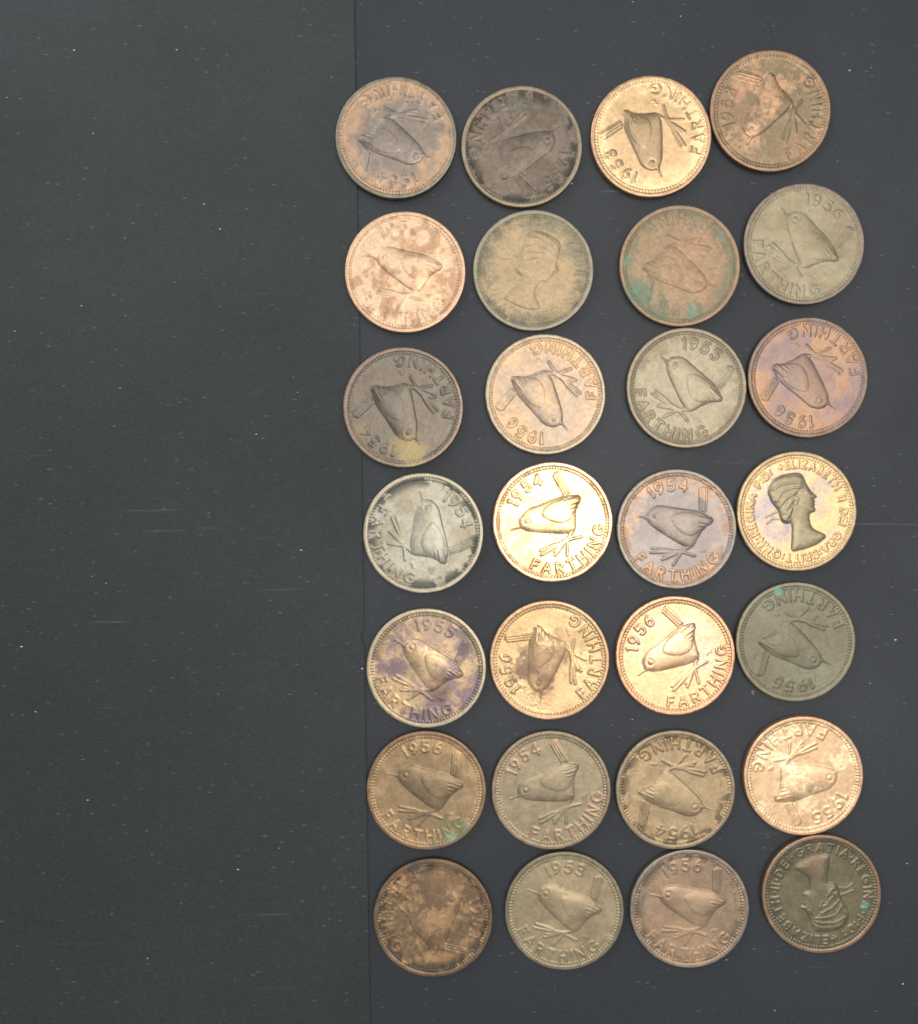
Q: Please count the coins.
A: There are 28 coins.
